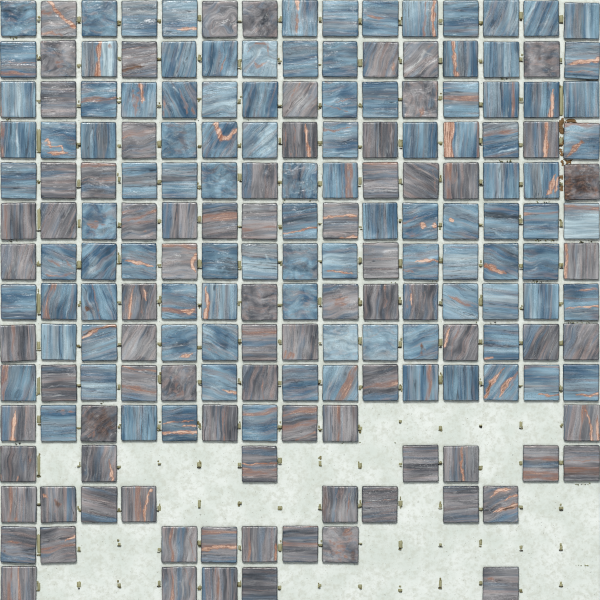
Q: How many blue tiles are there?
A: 104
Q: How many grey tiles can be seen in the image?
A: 83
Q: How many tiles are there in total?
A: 187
